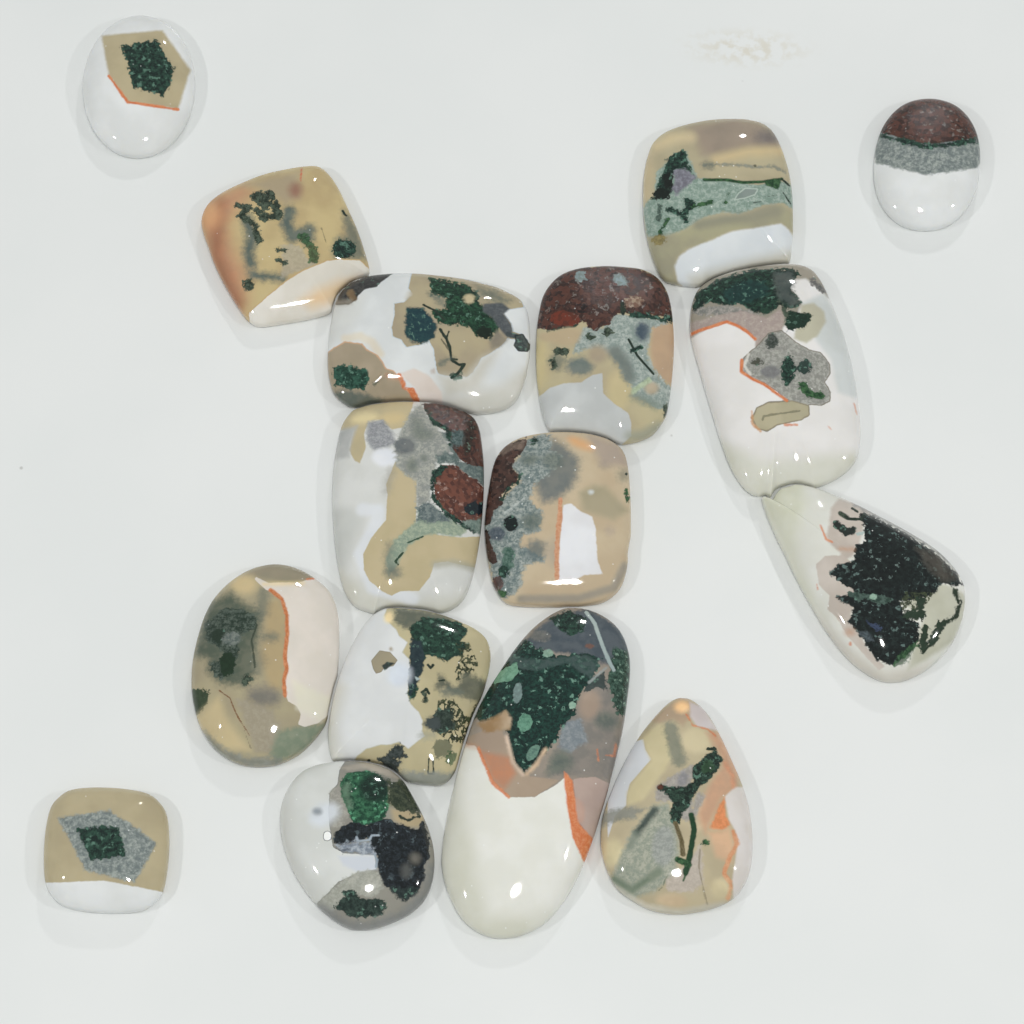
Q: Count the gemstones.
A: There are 16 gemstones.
